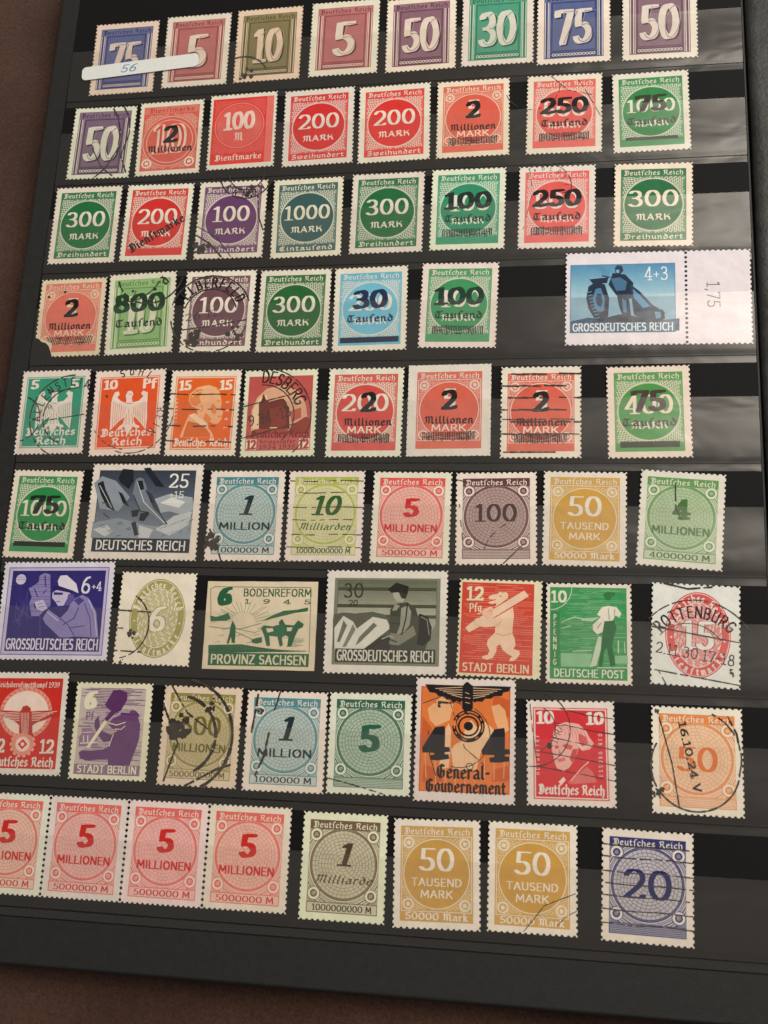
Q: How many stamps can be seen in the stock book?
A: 70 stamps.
